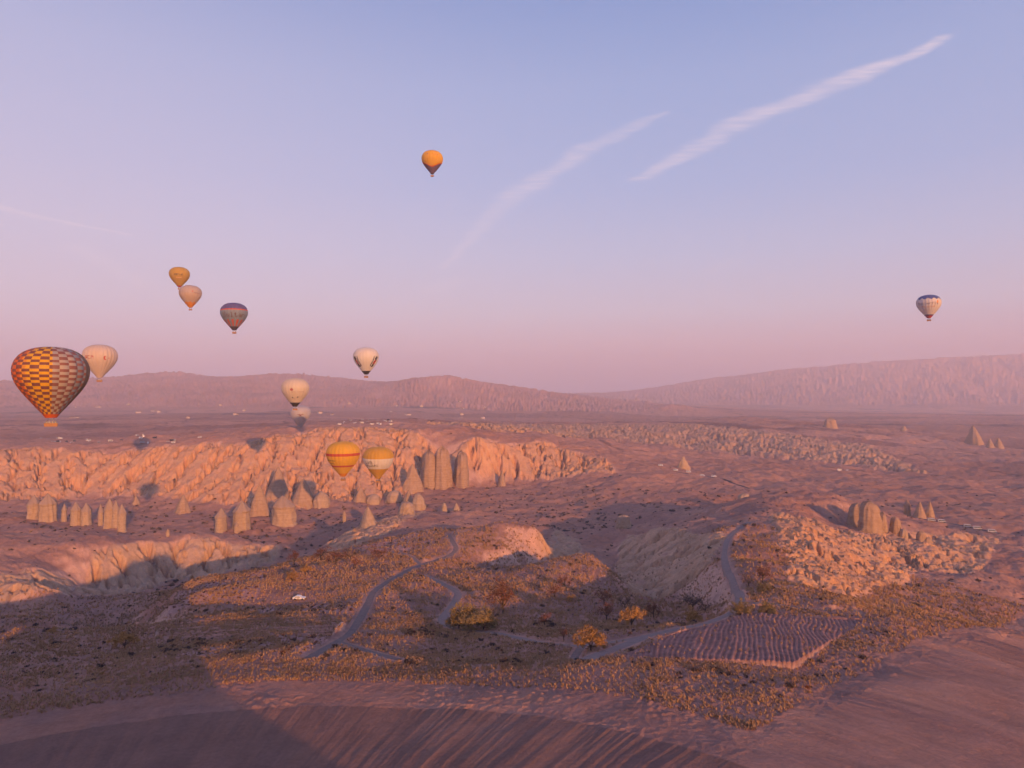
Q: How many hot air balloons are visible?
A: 12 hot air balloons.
